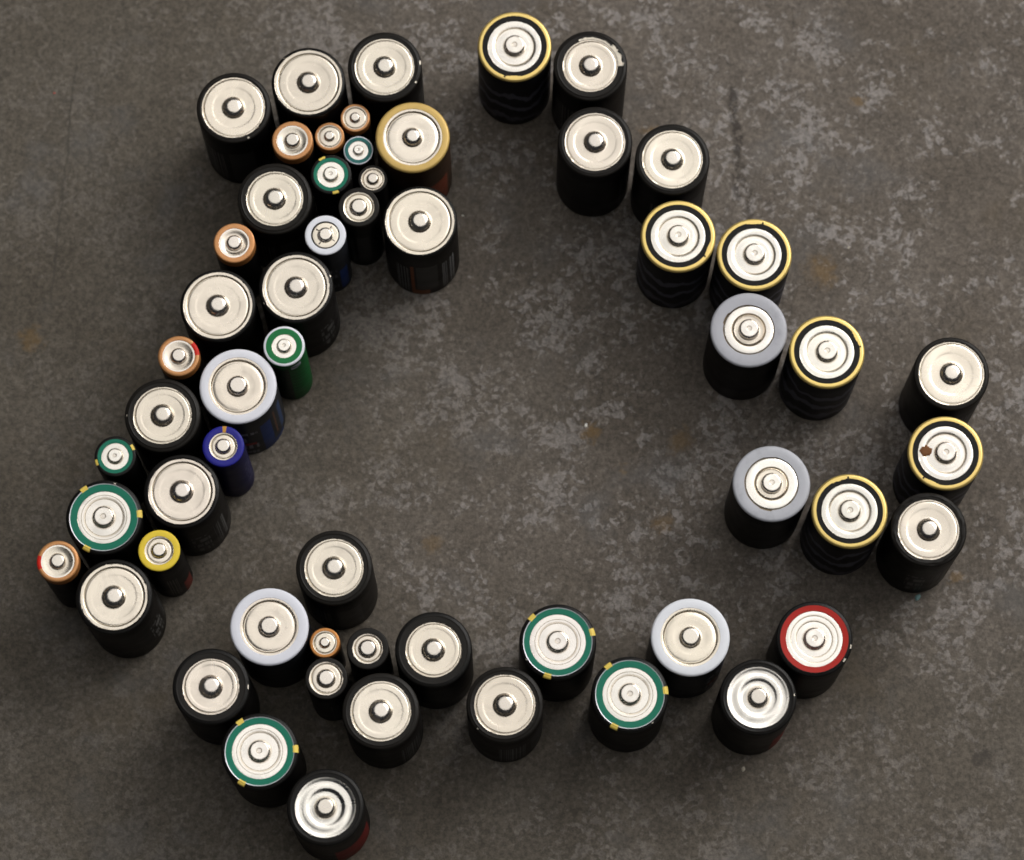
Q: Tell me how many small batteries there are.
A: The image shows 18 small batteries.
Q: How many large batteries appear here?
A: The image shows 39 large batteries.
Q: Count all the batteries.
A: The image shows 57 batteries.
